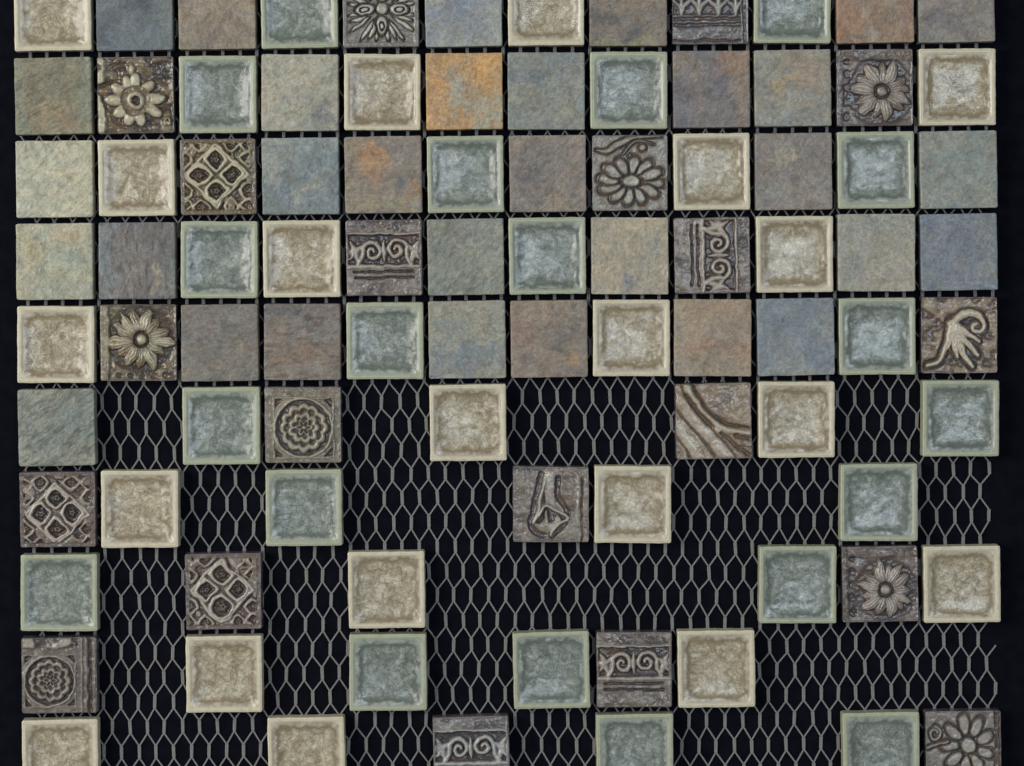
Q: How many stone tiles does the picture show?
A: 31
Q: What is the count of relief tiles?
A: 20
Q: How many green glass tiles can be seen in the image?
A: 20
